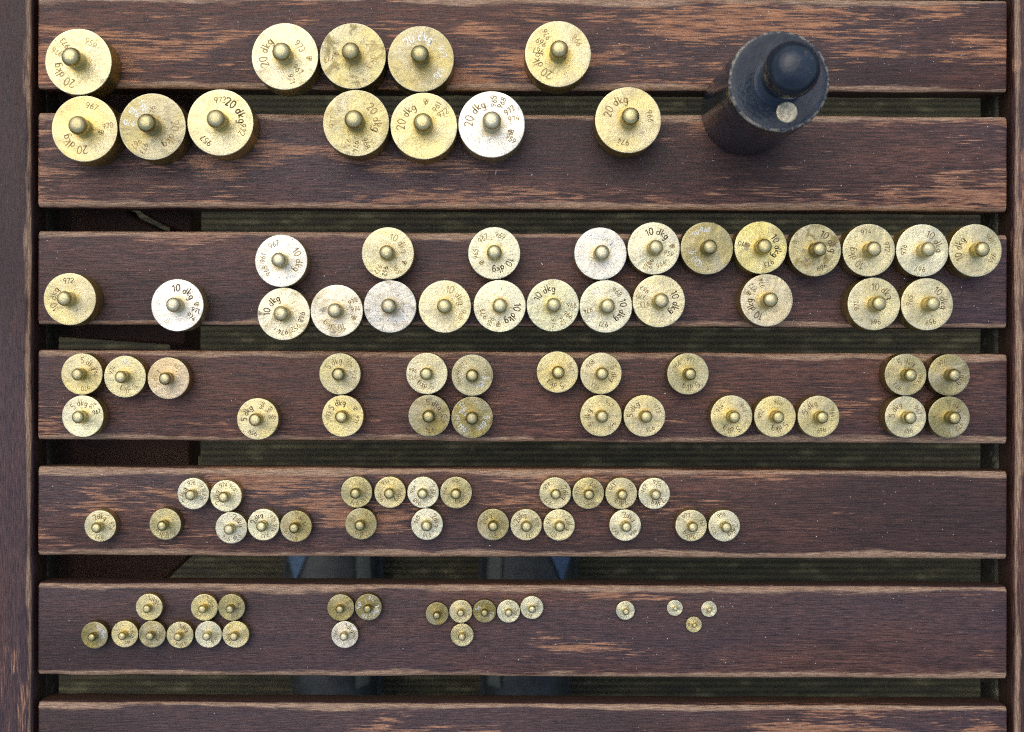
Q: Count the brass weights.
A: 104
